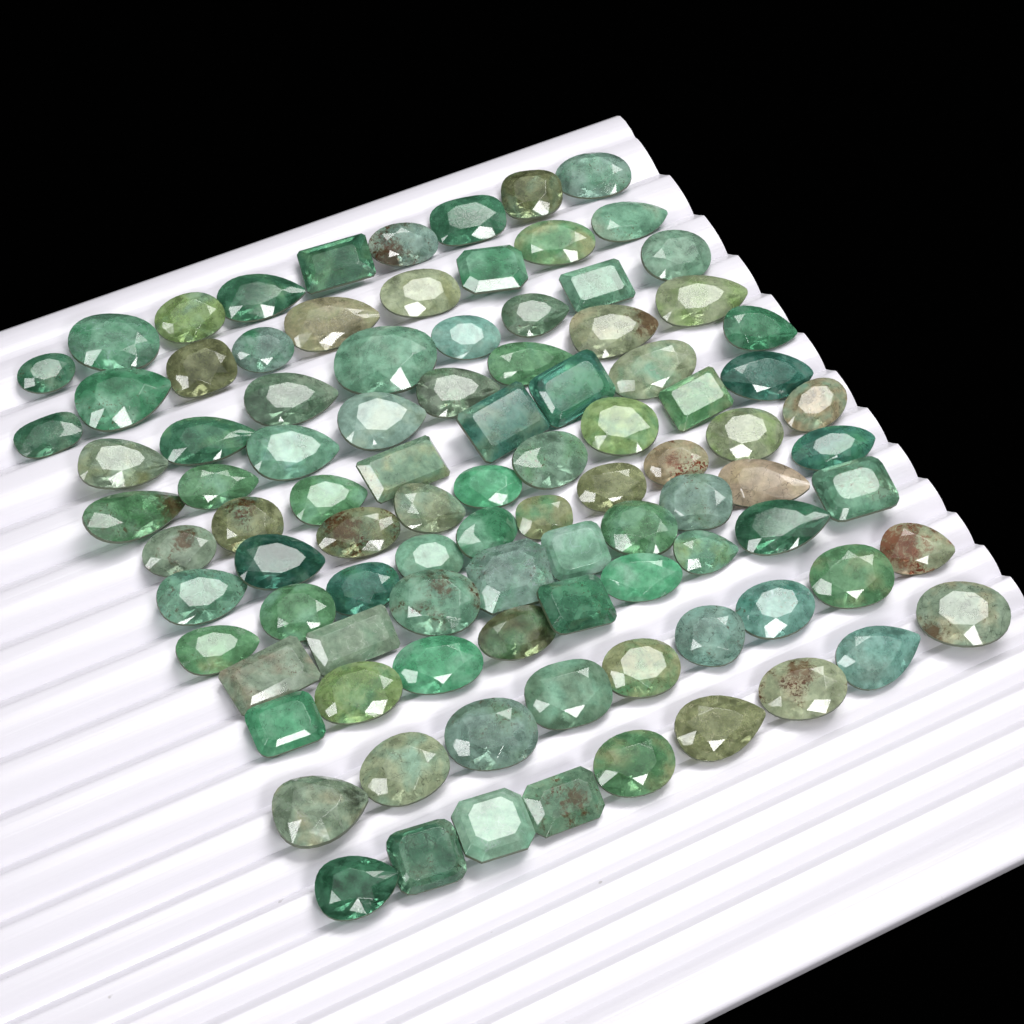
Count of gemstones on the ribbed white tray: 97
